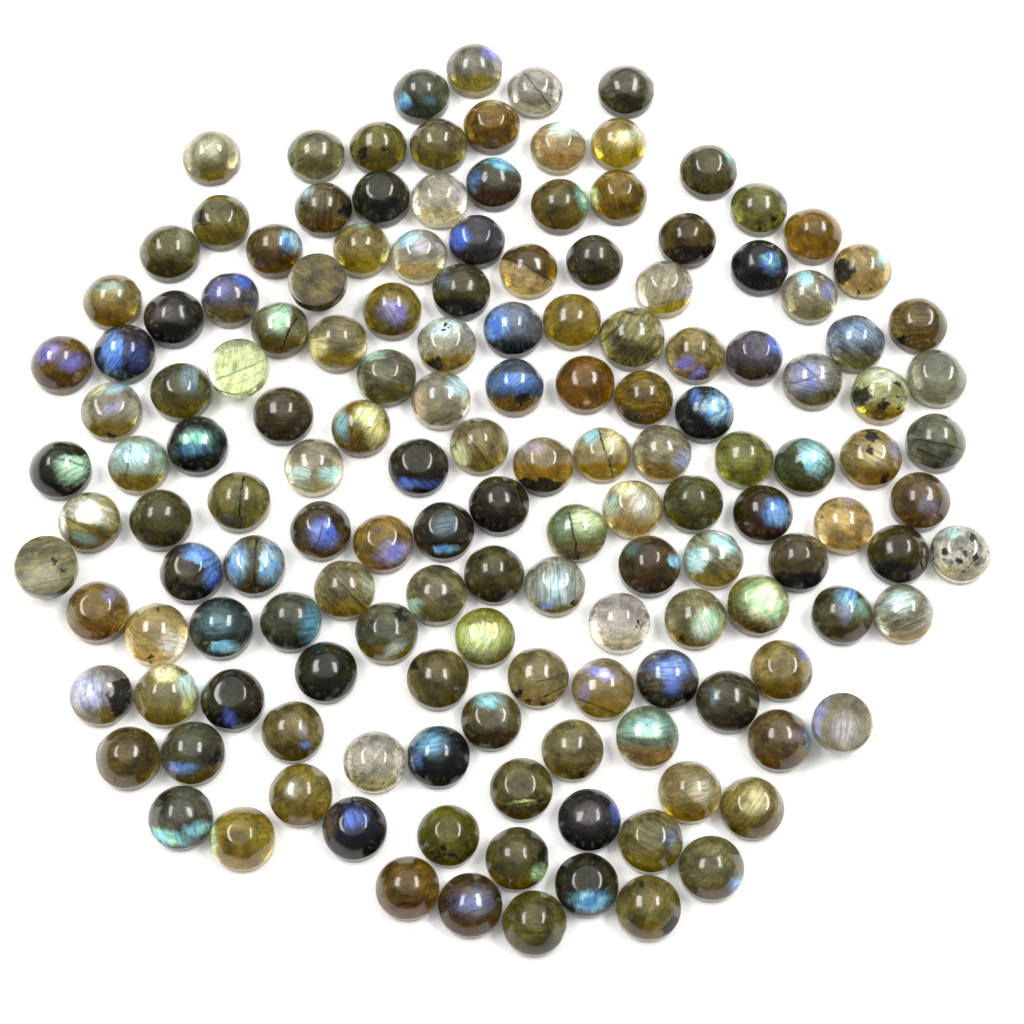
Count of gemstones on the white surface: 151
